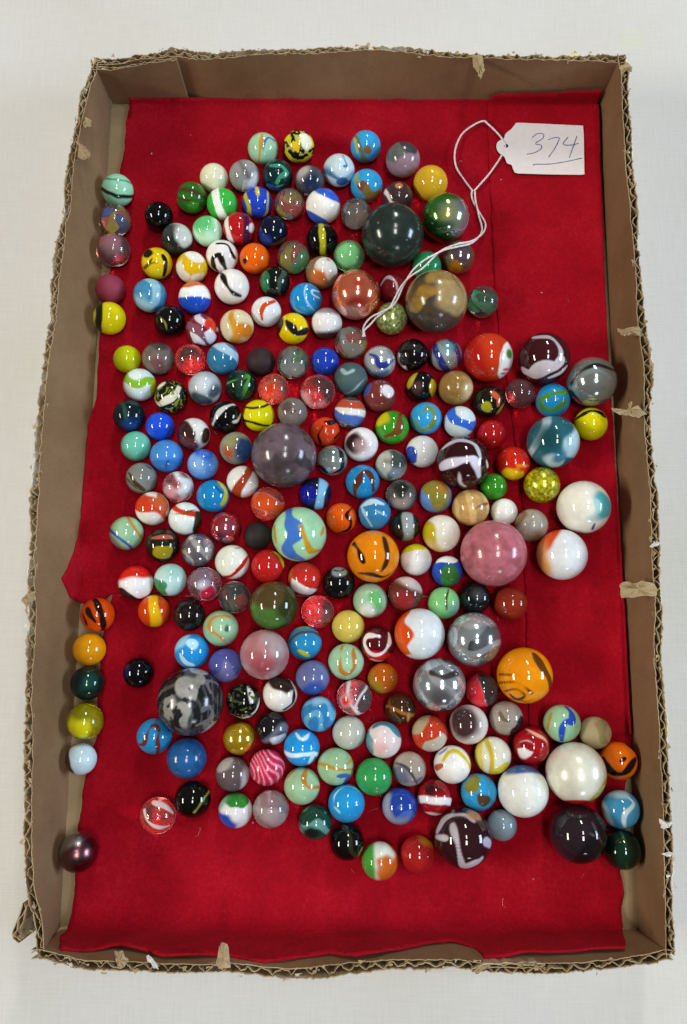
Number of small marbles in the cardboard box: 200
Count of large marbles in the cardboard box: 26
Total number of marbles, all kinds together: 226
